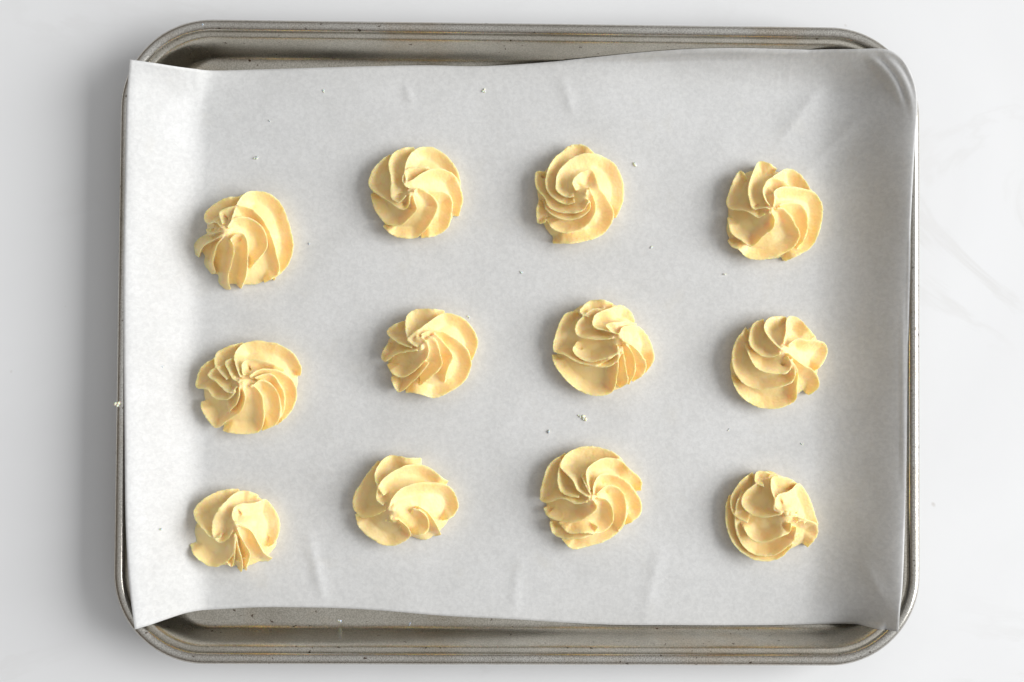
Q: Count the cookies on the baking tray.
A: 12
